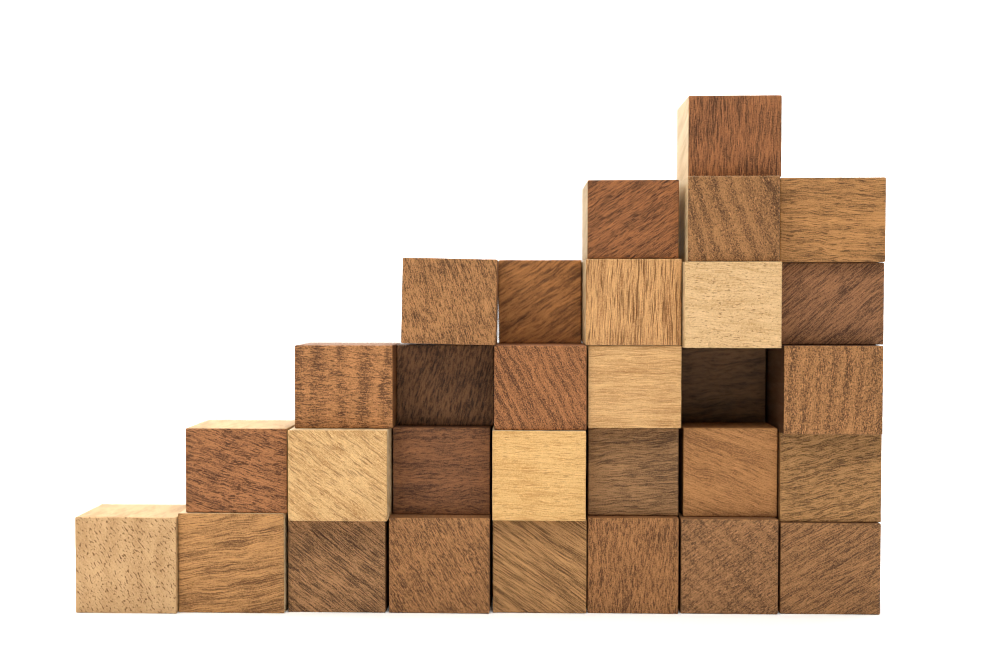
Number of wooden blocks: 30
